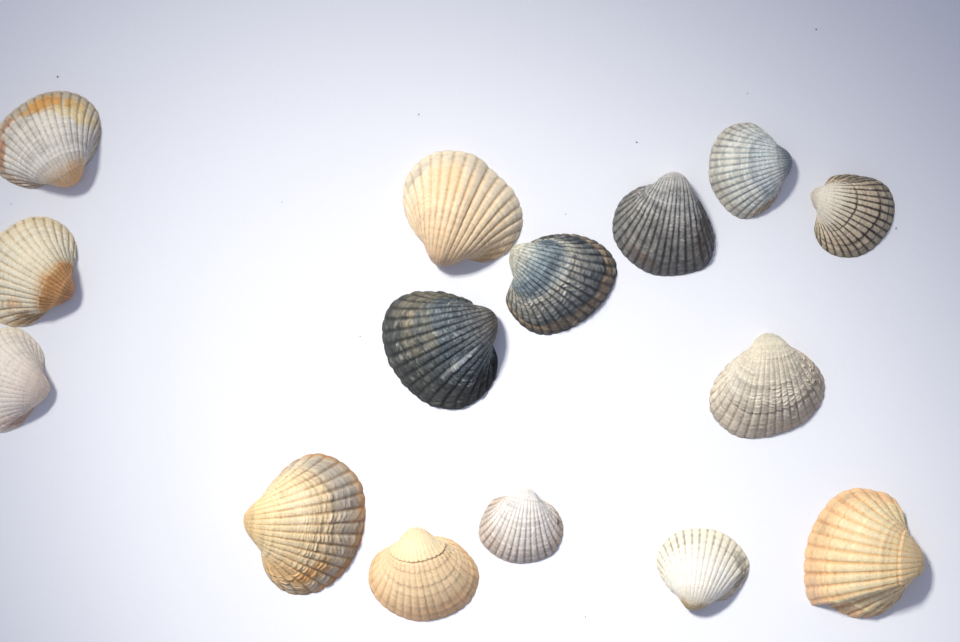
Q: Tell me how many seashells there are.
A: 15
